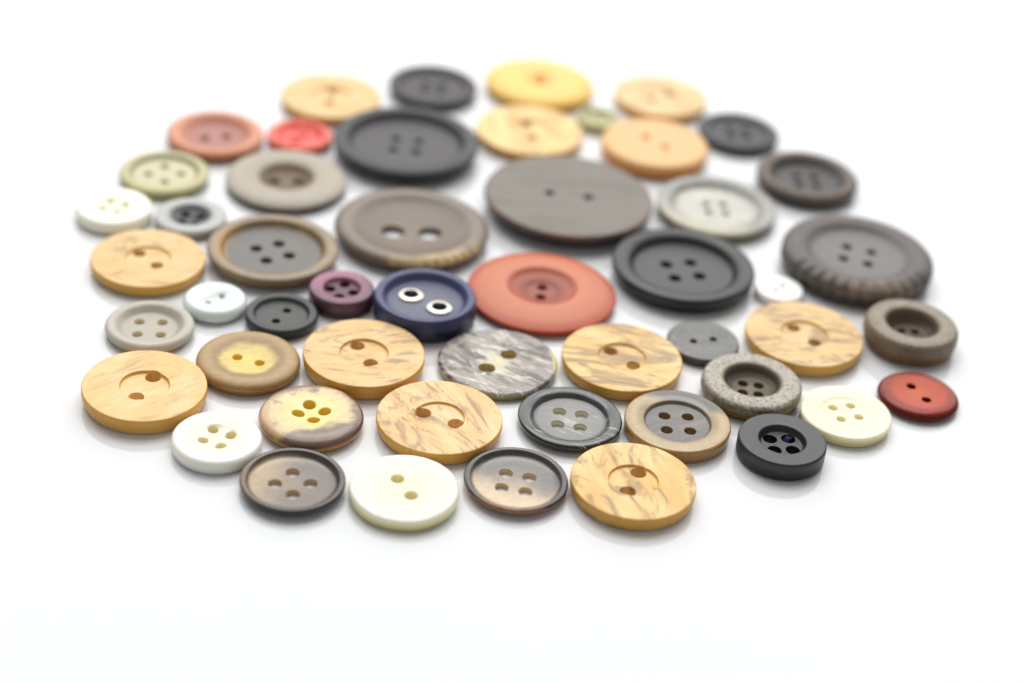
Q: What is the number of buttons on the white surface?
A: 51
